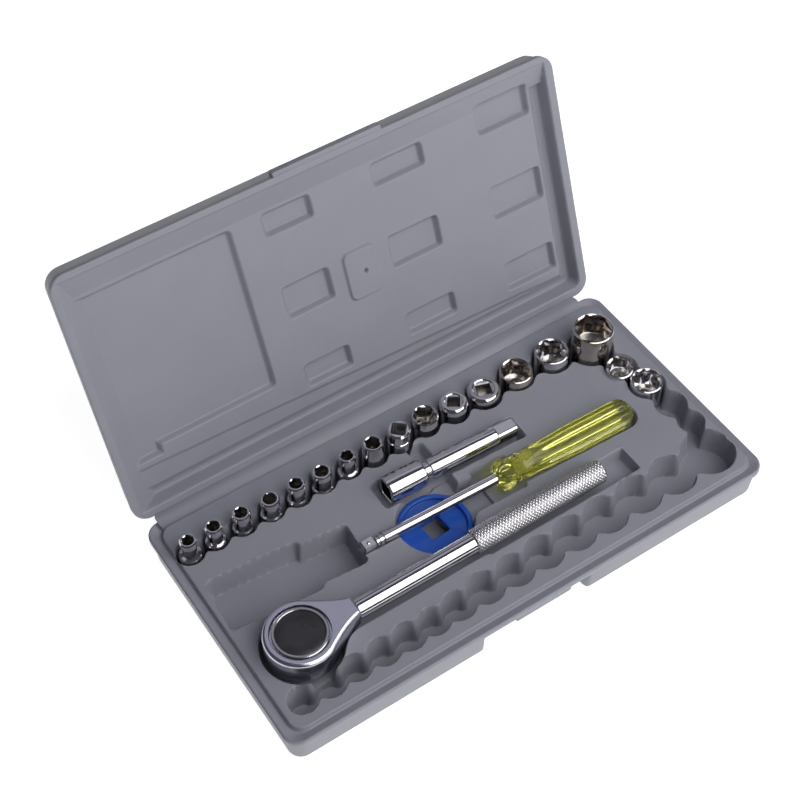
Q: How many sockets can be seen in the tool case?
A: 17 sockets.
